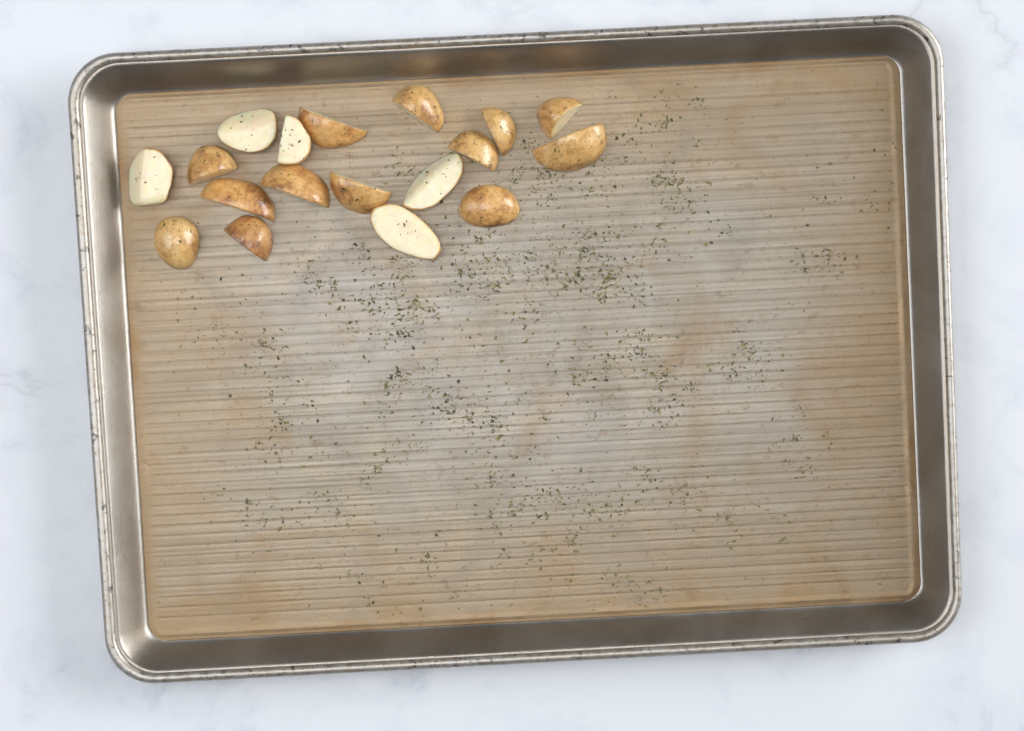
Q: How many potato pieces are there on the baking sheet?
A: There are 18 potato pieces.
